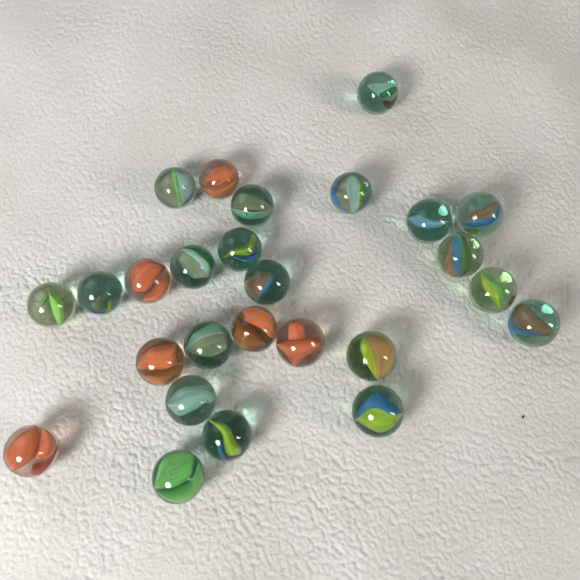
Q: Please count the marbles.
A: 26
